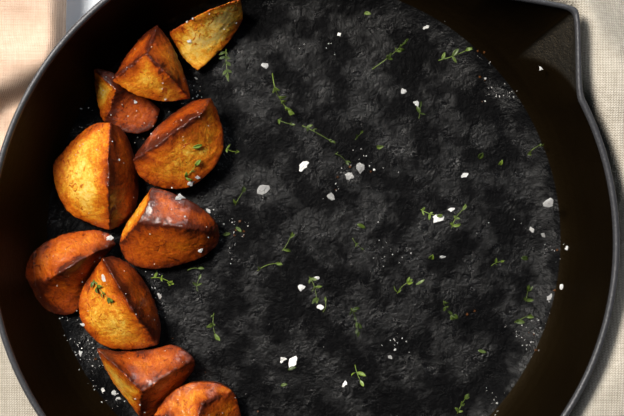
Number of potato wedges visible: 10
